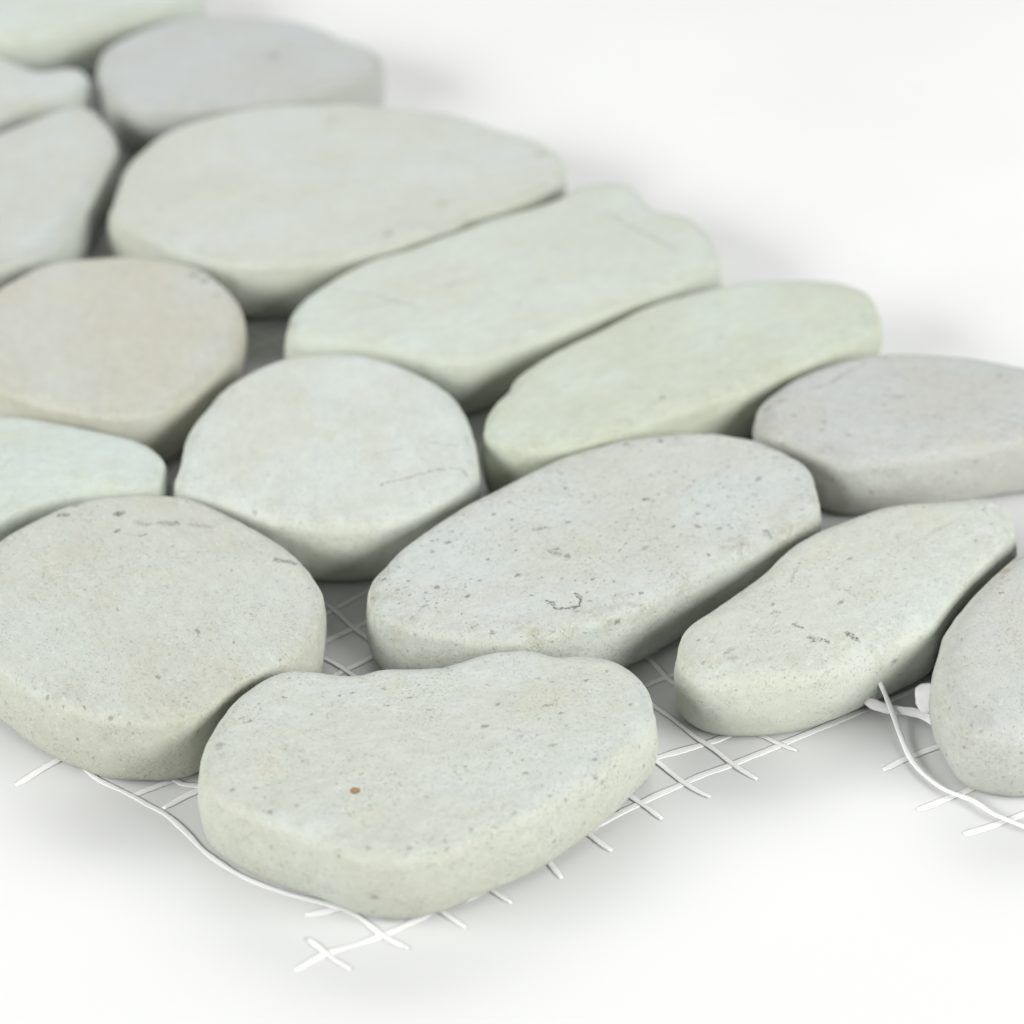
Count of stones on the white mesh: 16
